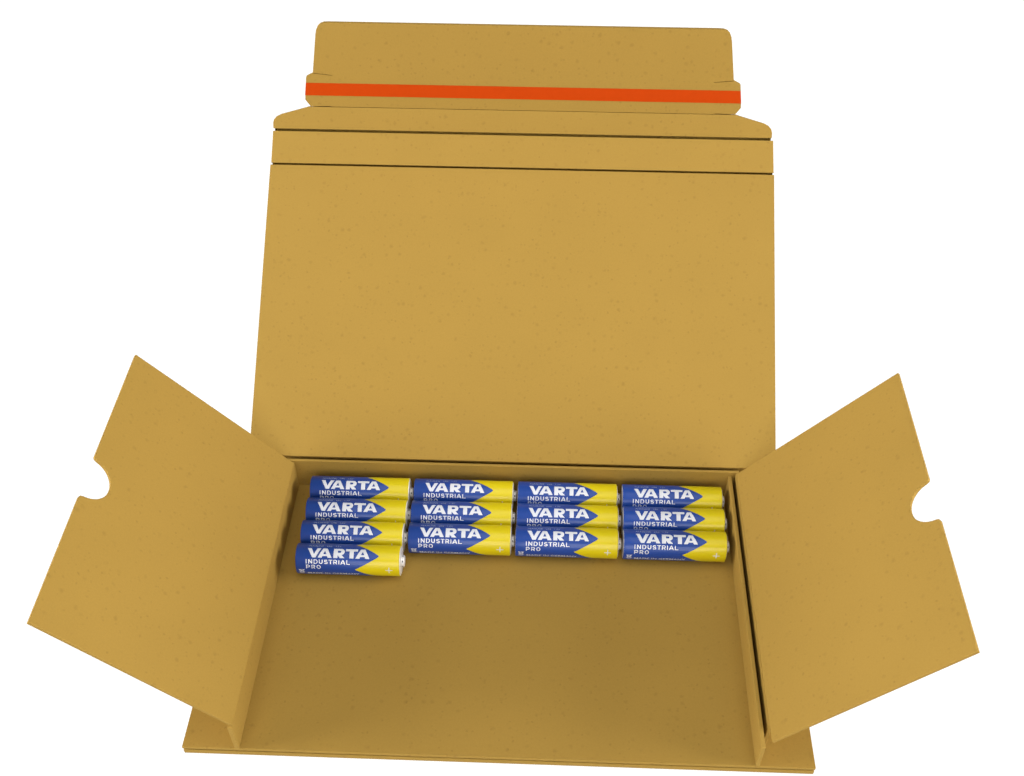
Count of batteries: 13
